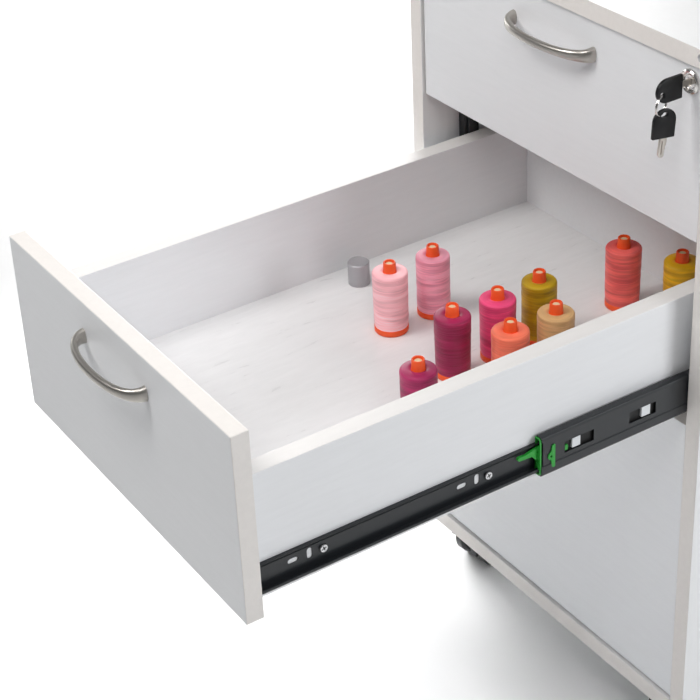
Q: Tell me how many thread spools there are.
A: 10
